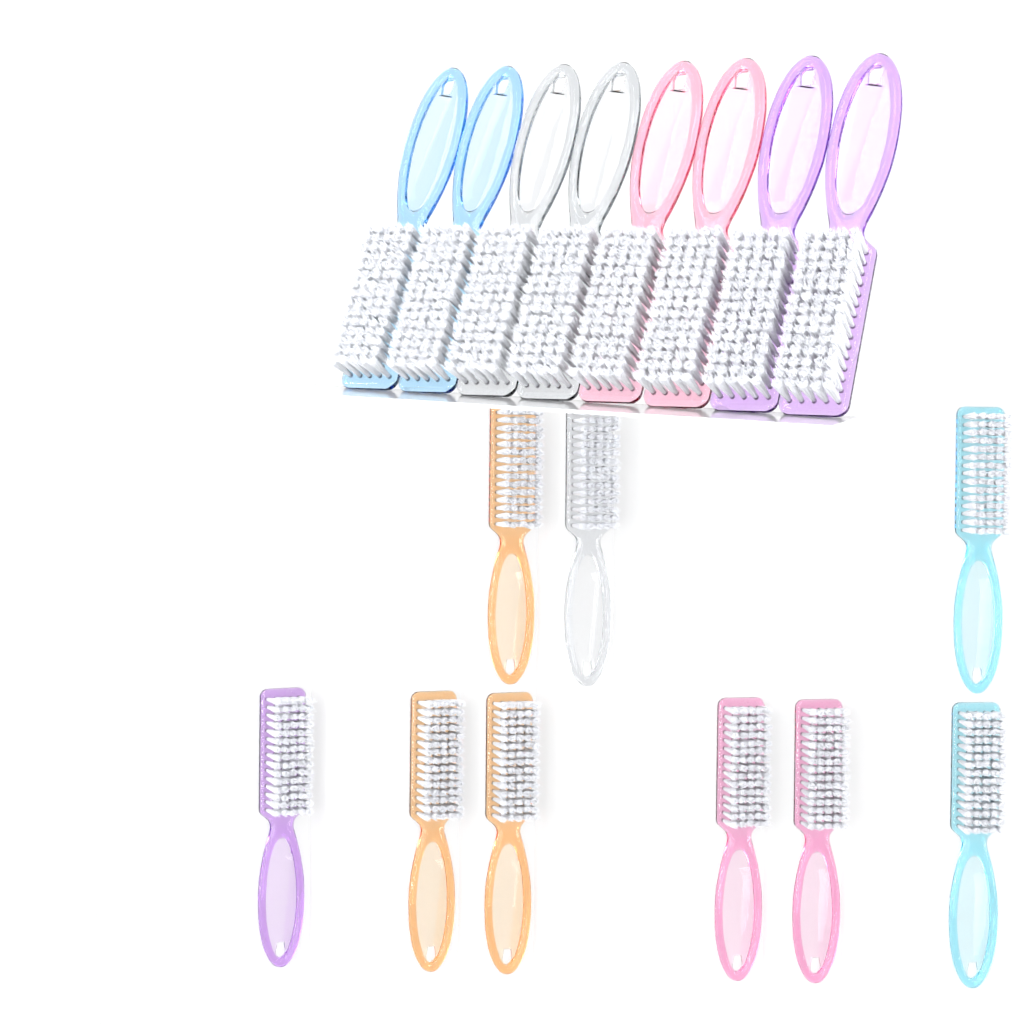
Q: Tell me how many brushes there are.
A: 17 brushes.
